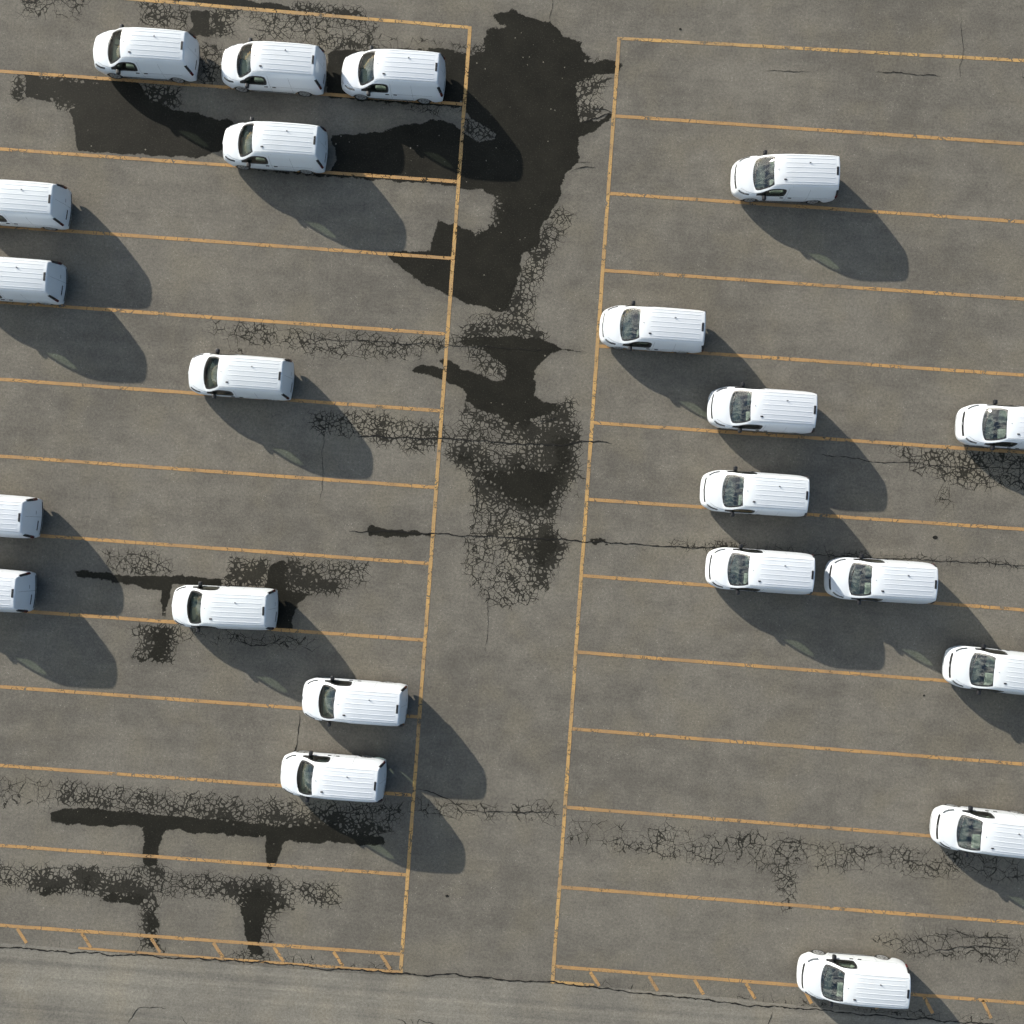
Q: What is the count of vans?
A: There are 22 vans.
